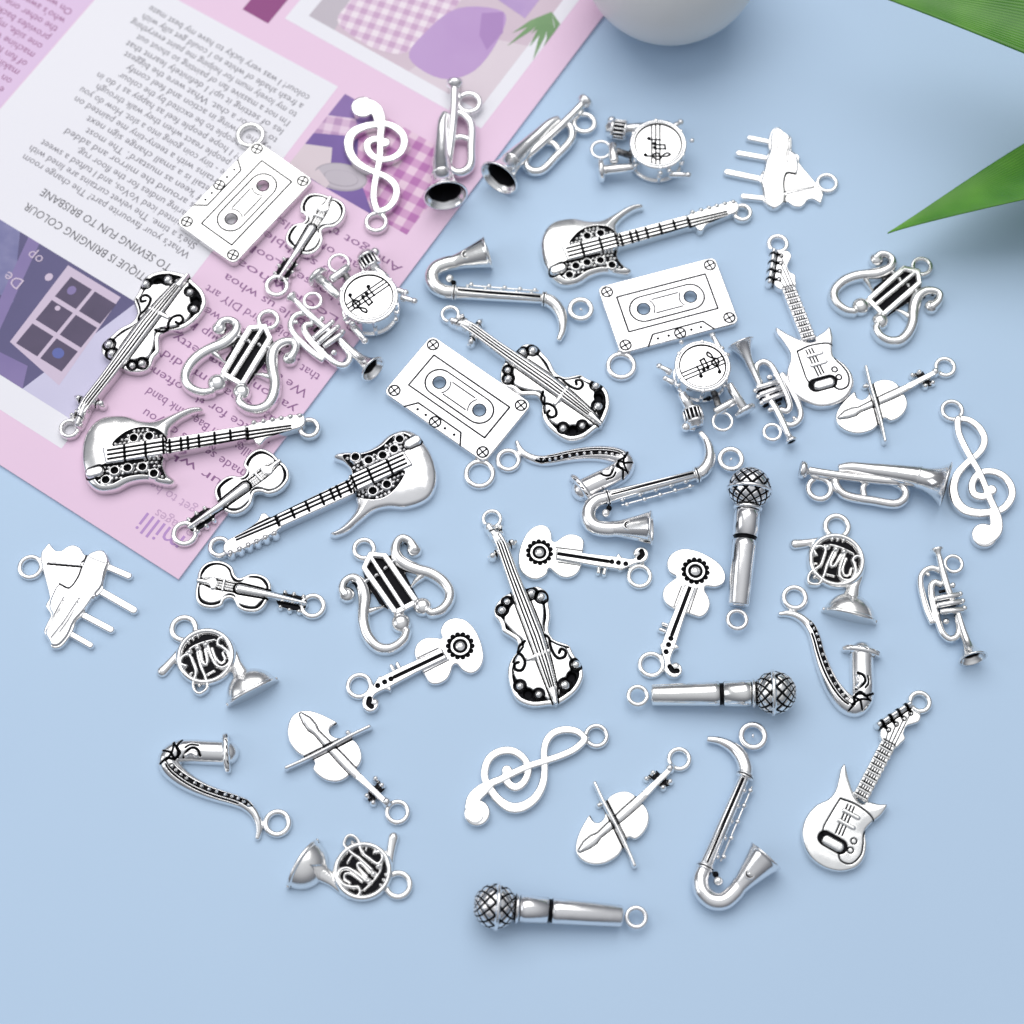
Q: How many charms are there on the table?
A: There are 49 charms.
